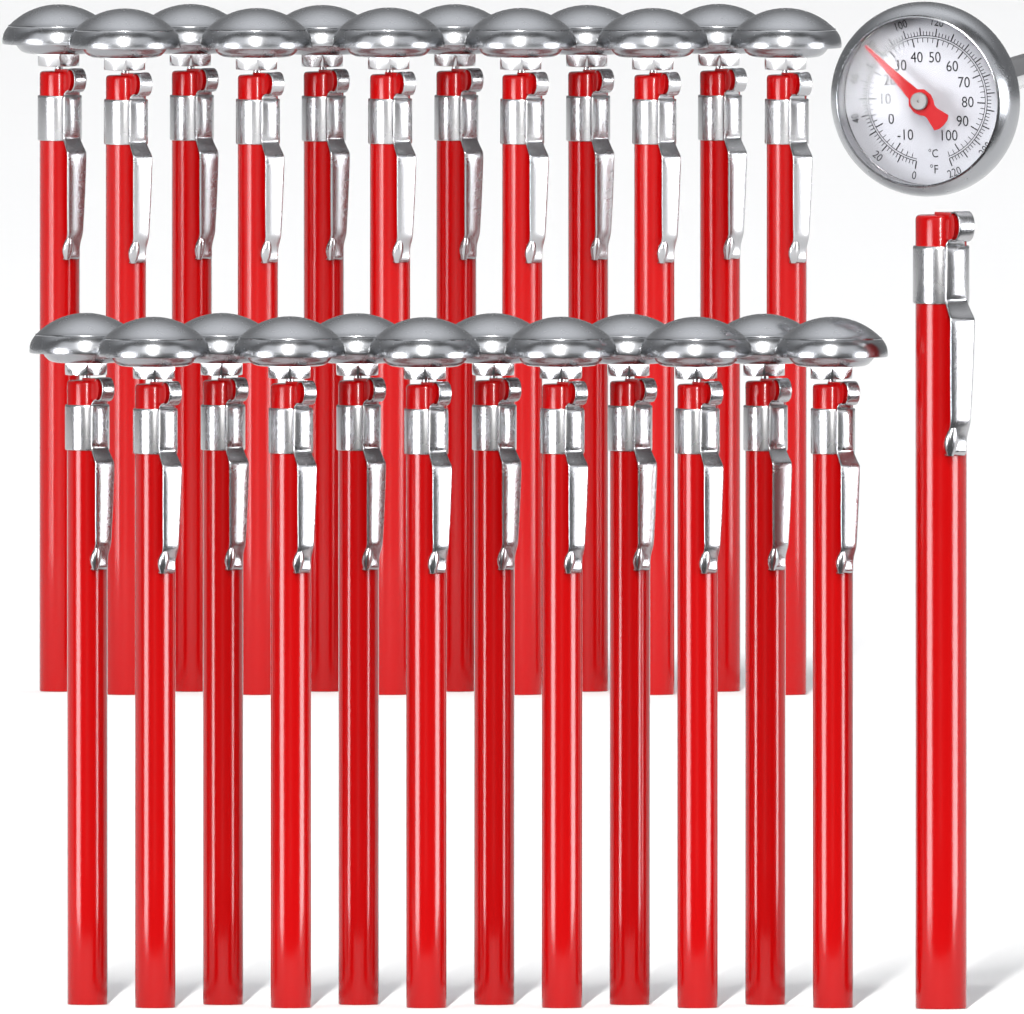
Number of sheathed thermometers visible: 24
